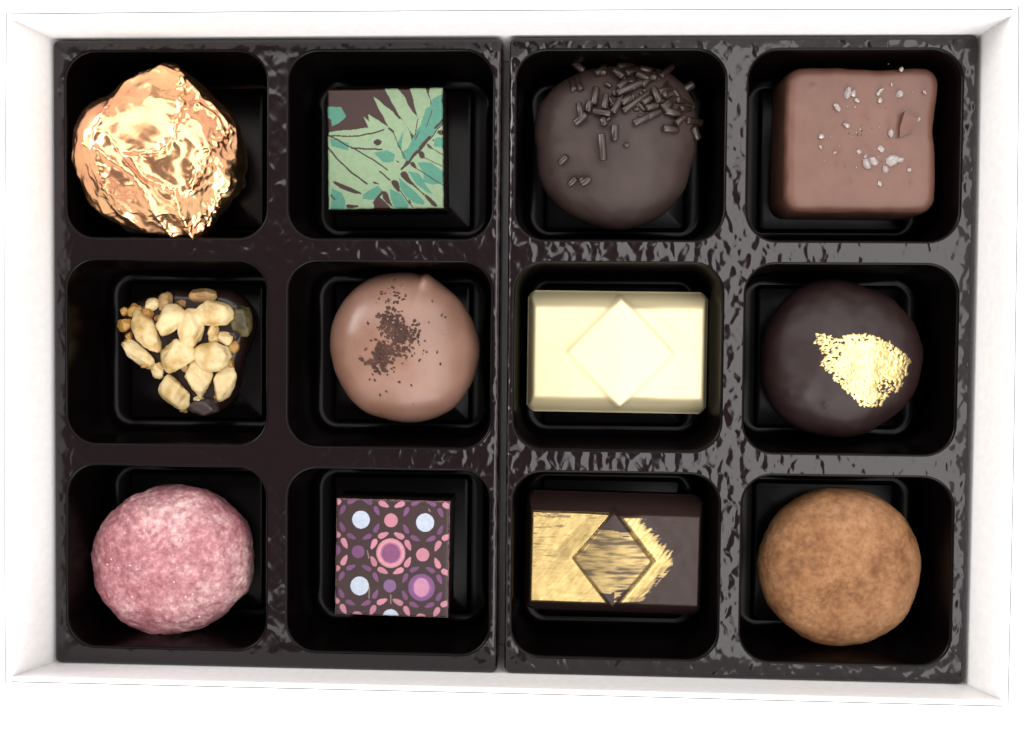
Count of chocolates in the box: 12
